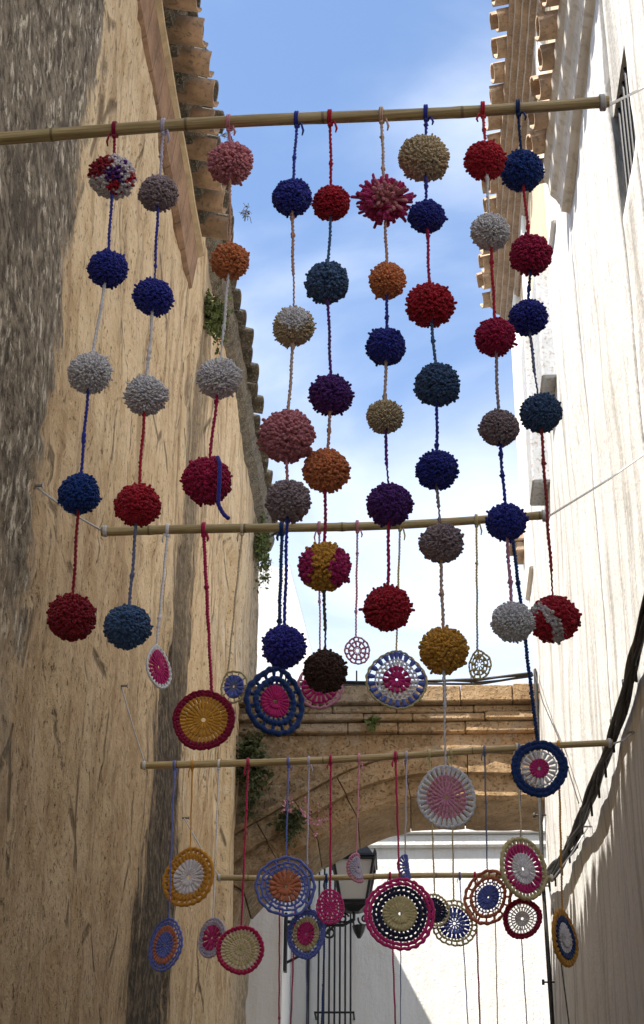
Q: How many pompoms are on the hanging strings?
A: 49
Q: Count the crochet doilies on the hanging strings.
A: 26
